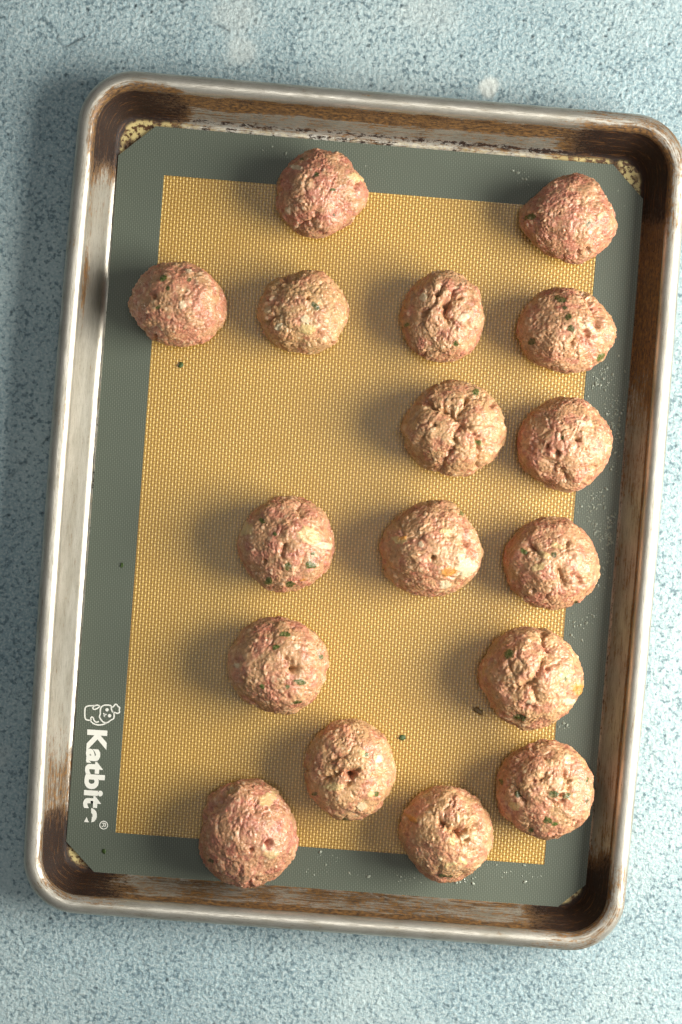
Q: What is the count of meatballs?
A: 17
